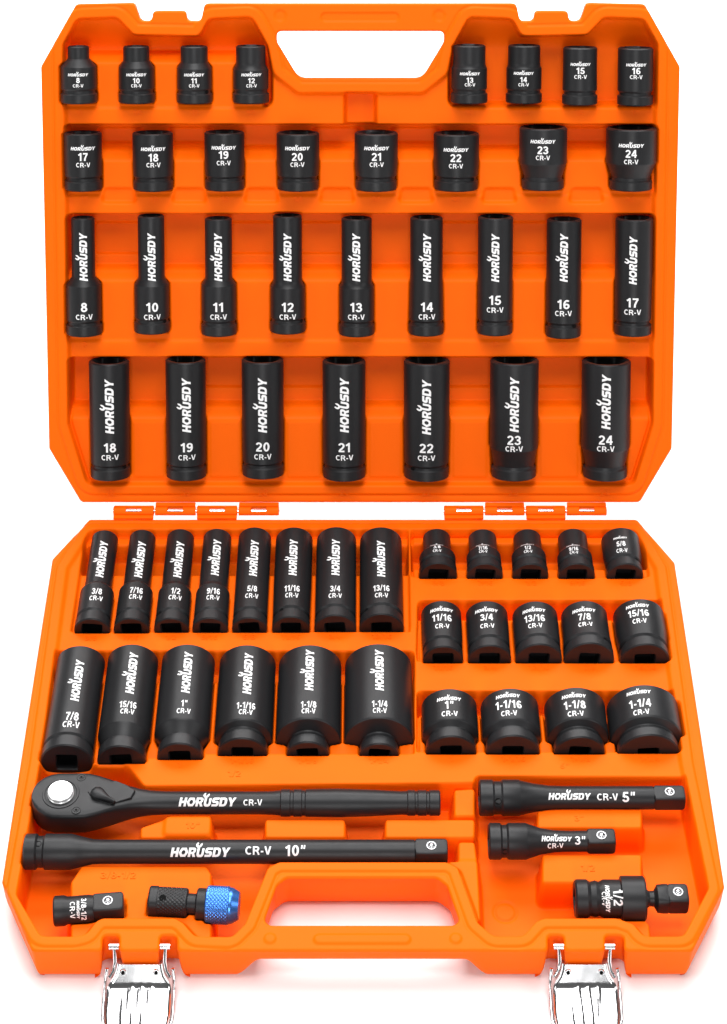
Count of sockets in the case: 60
